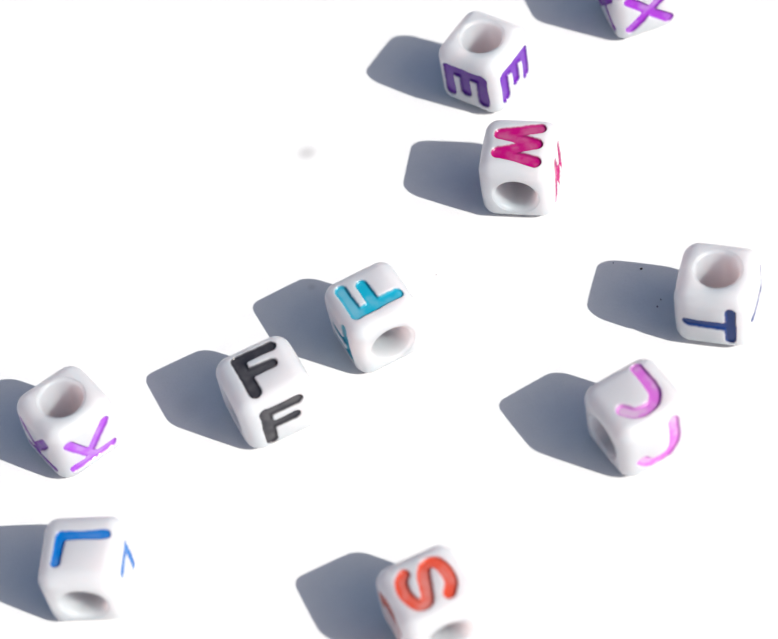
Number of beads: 10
